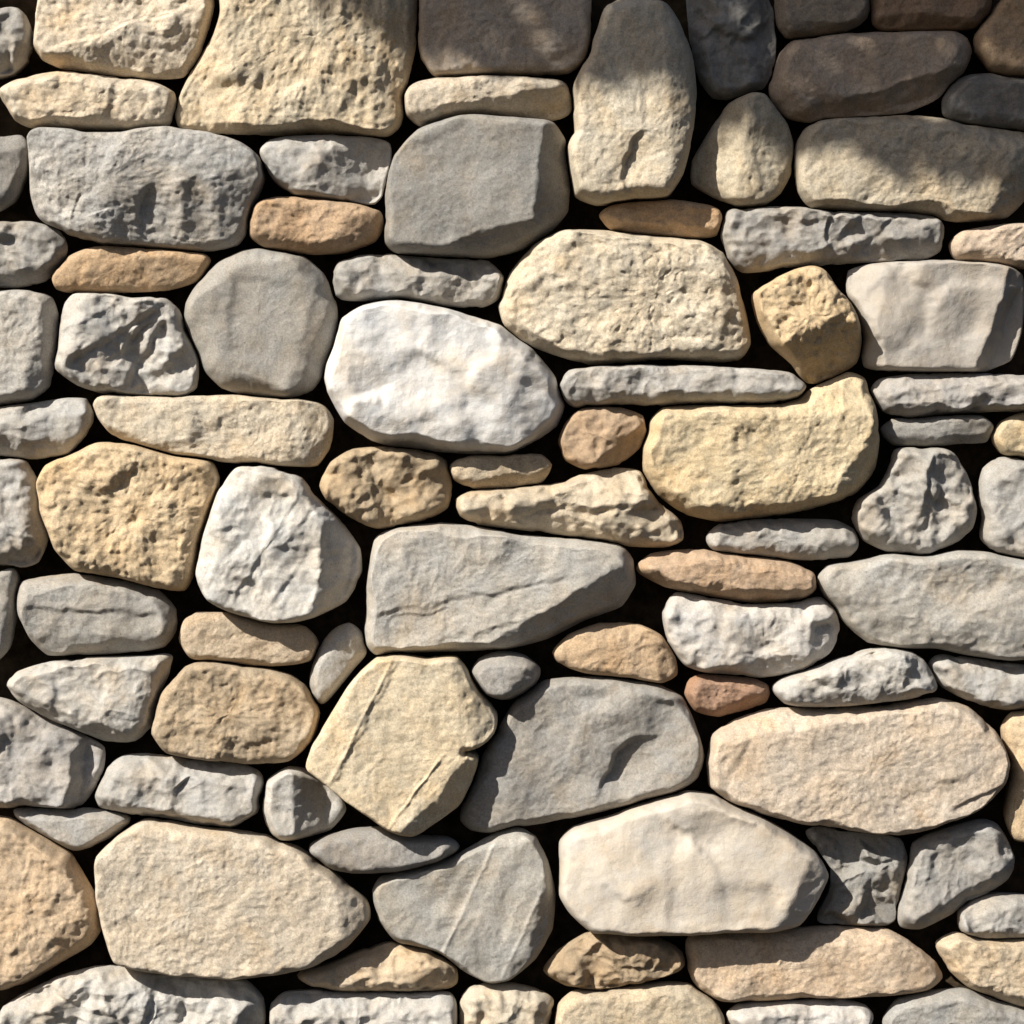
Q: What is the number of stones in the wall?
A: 91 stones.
